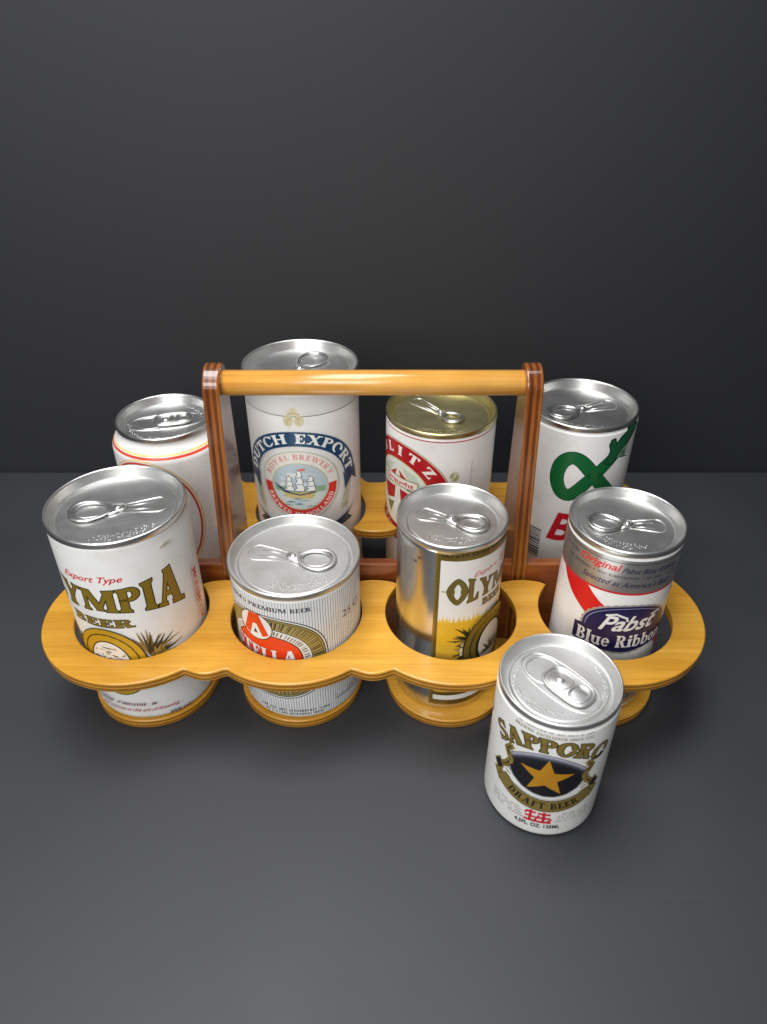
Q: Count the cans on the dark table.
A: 9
